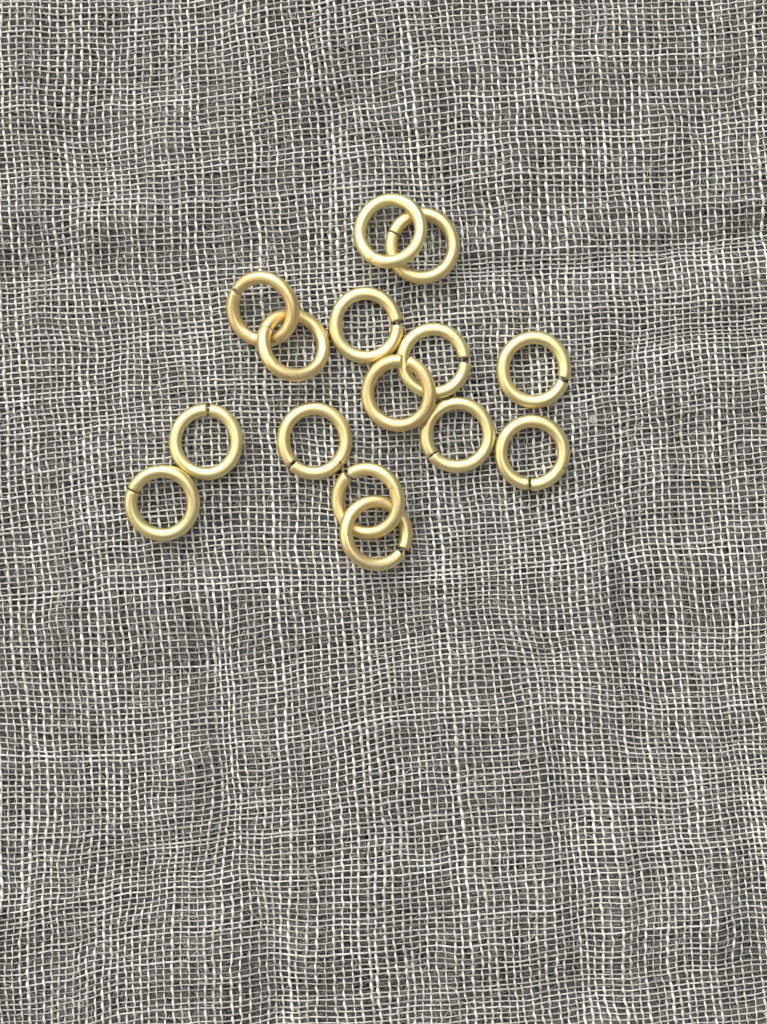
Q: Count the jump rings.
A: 15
